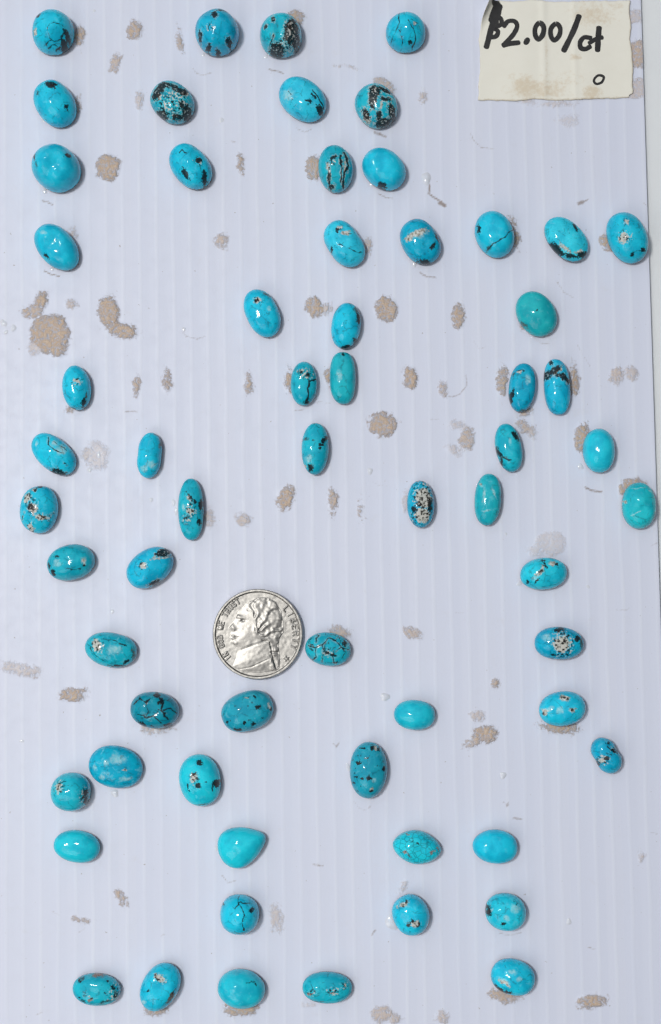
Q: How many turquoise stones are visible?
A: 63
